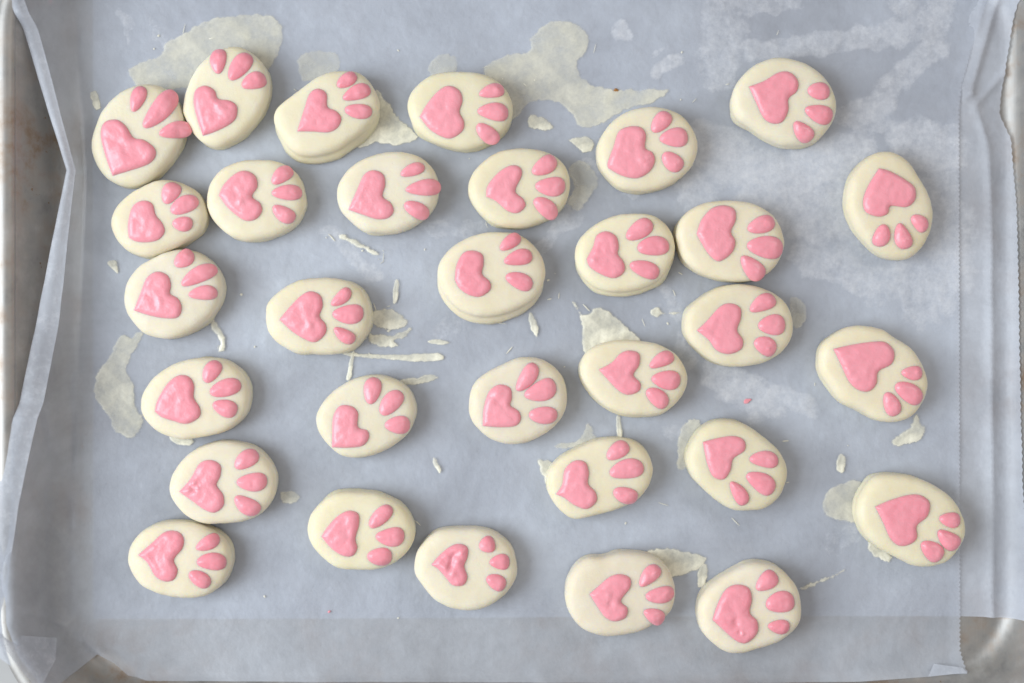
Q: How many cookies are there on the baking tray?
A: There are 31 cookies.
